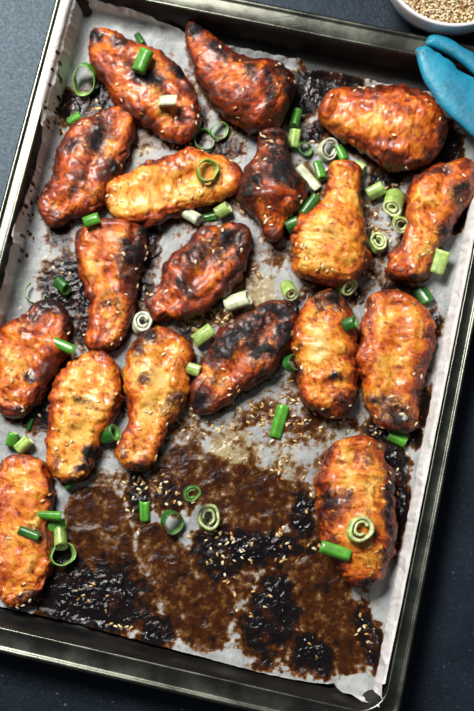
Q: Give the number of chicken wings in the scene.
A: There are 18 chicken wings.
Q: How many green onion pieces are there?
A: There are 57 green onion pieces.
